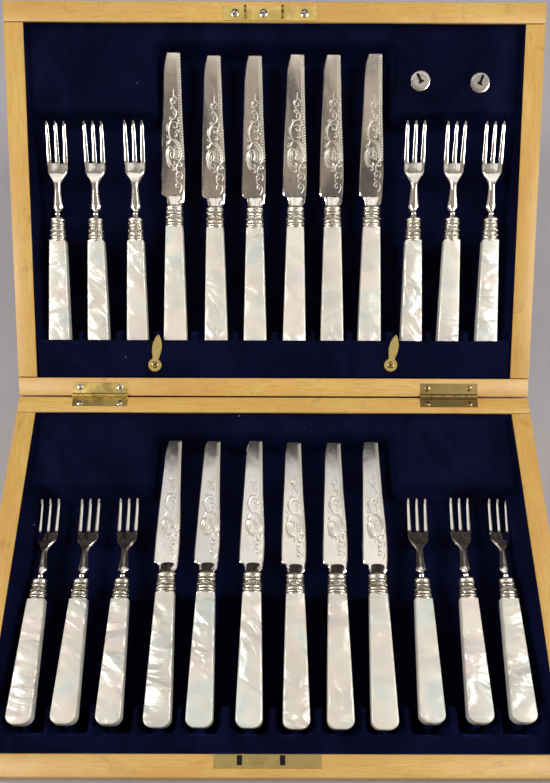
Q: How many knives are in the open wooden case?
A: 12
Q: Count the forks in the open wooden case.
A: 12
